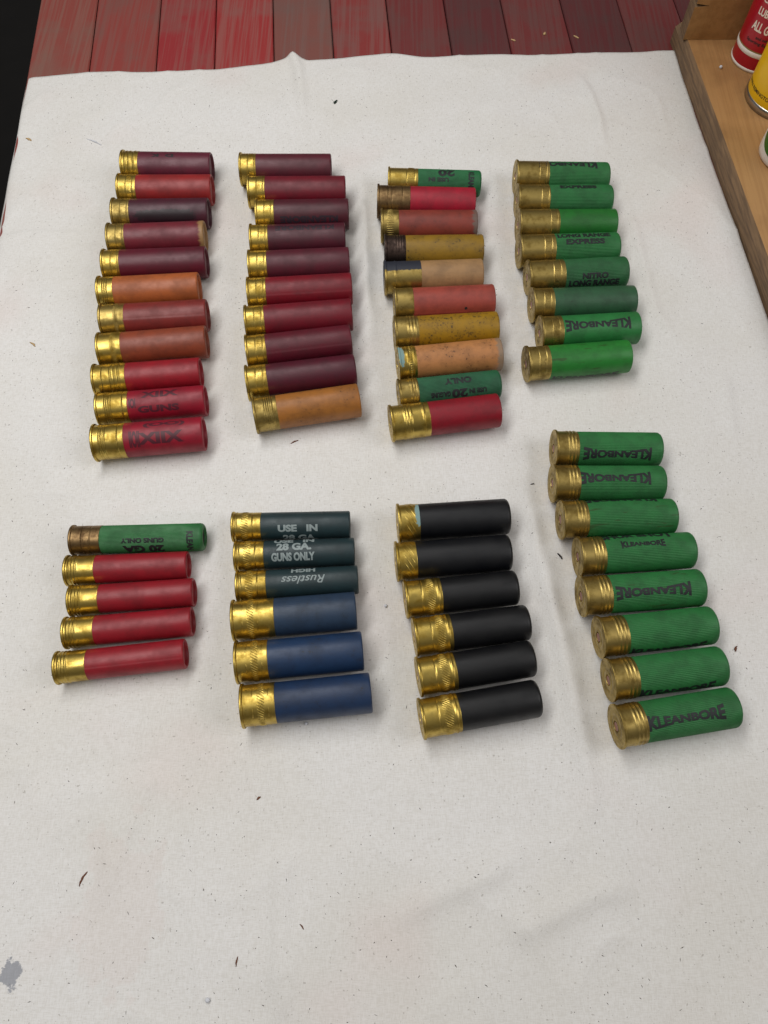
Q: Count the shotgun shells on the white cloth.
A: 64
